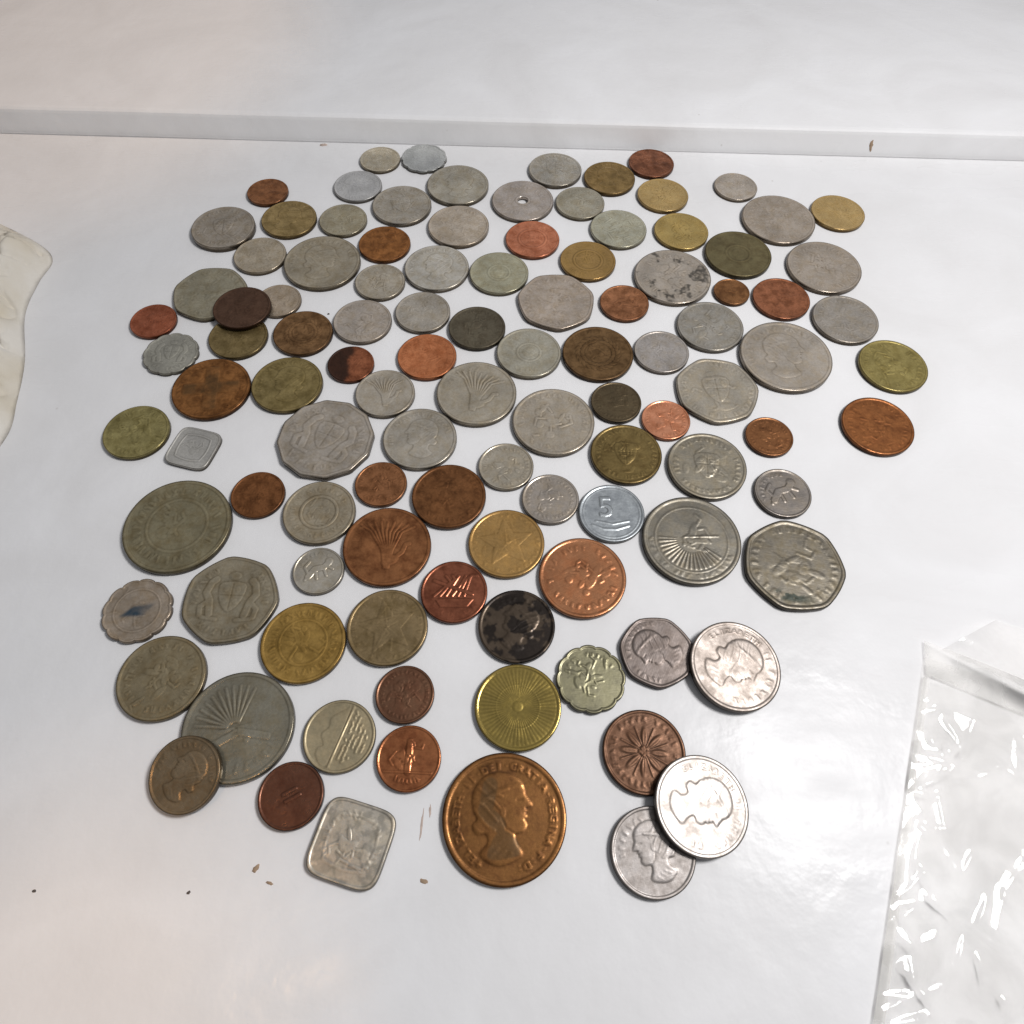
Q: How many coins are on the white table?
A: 108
